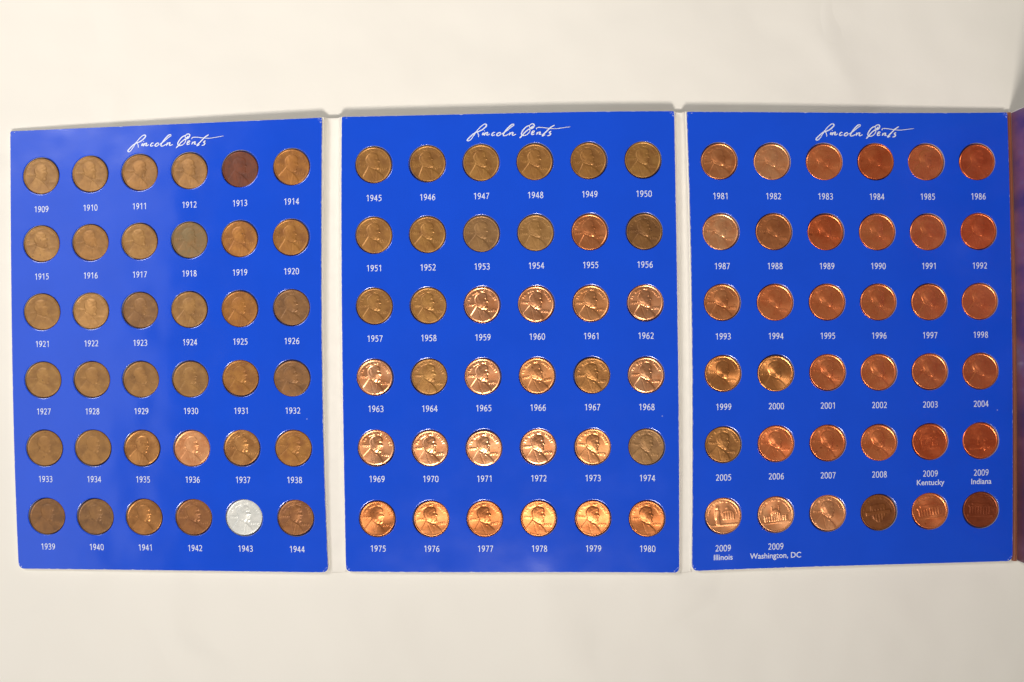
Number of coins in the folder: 108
